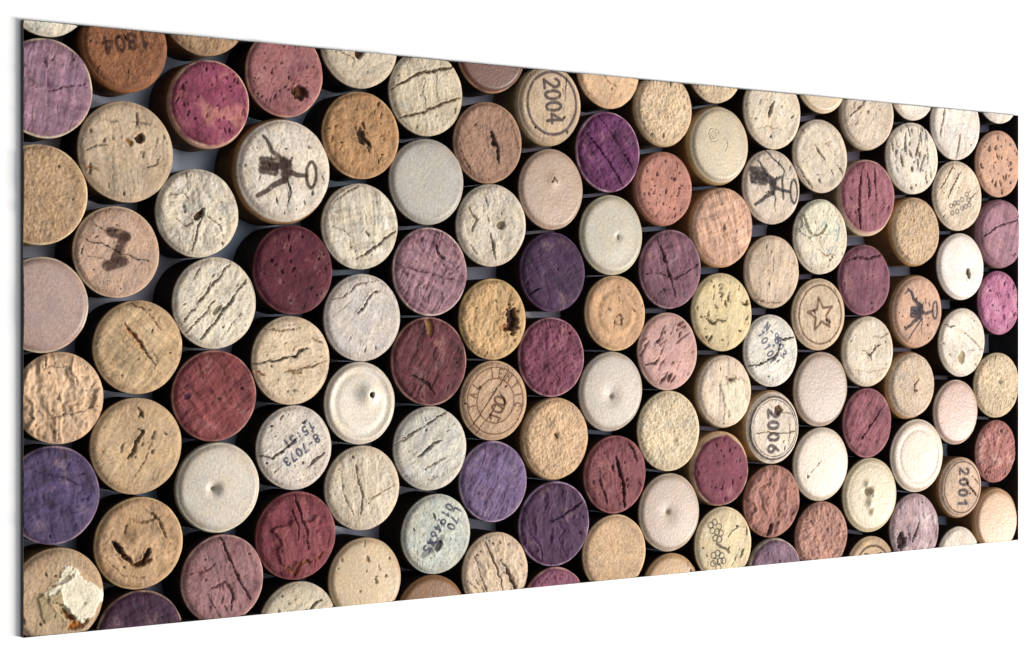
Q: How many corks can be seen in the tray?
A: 119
